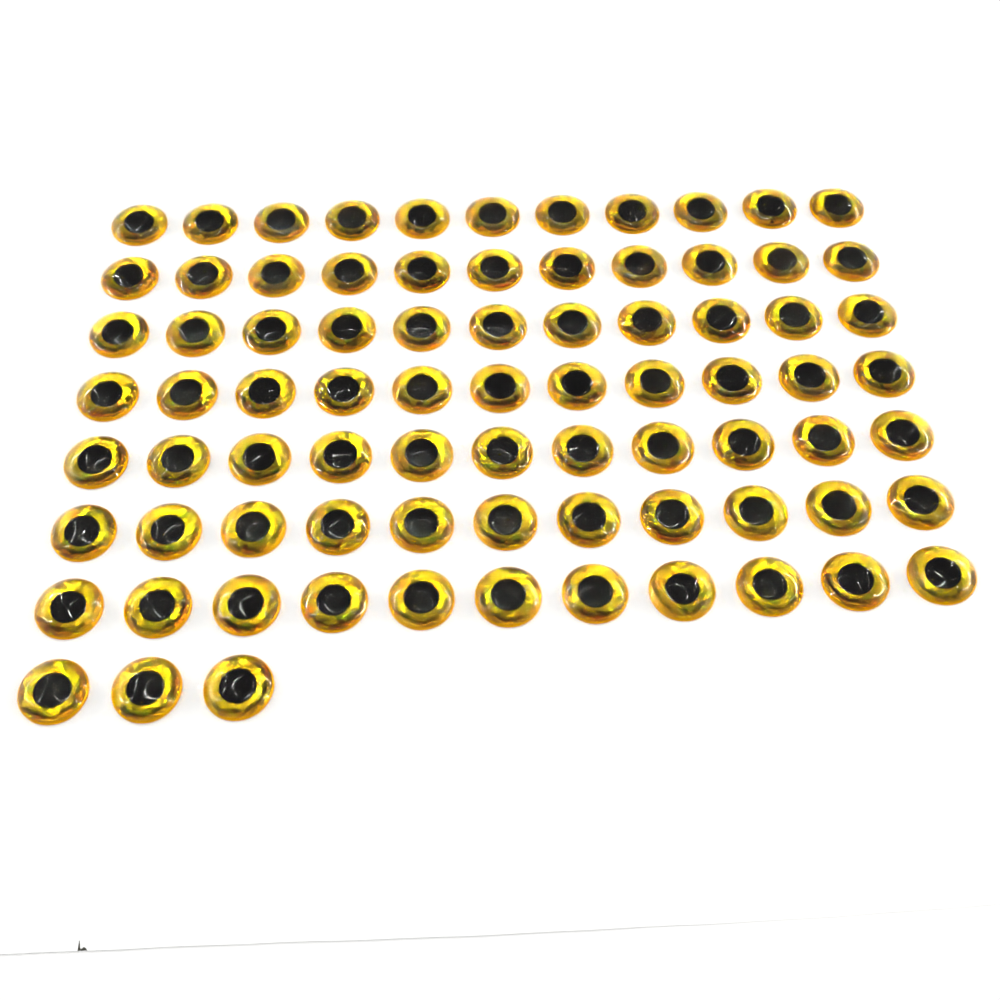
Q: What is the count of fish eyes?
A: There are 80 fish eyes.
